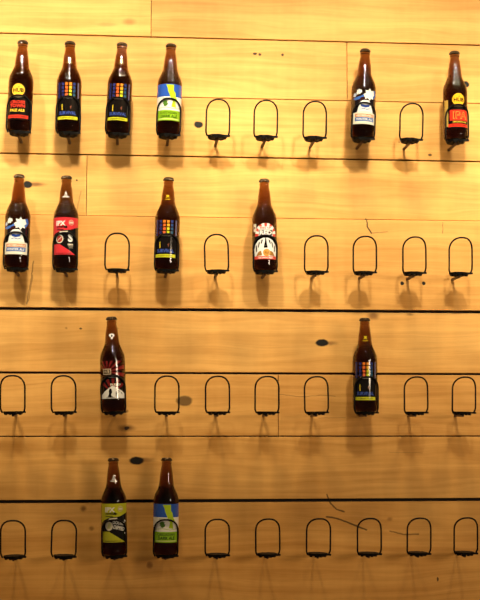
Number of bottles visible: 14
